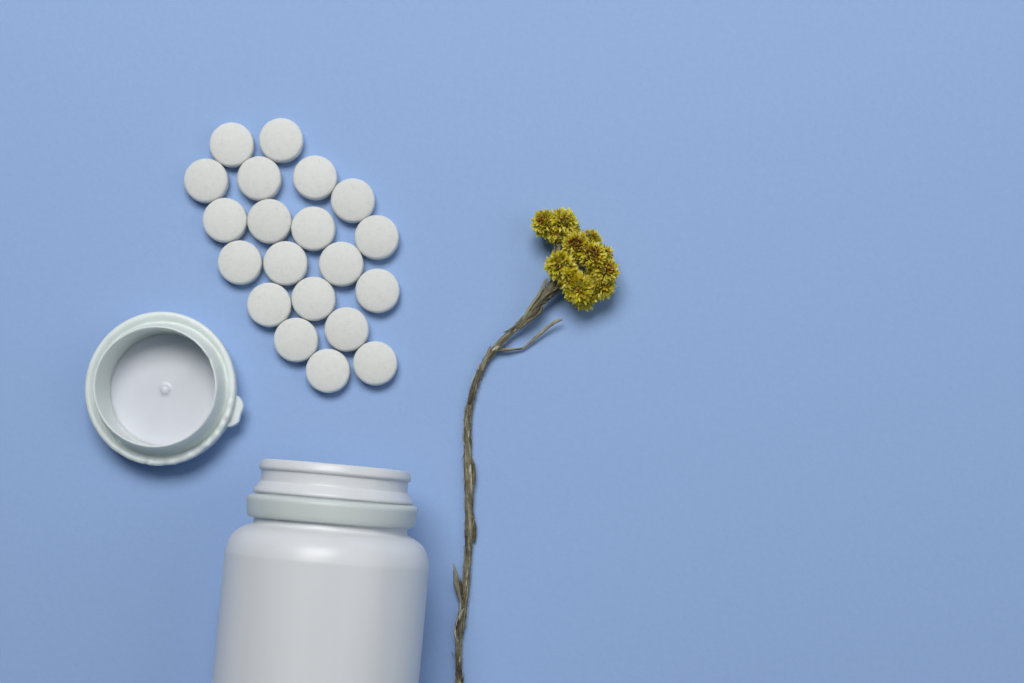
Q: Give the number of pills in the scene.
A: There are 20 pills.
